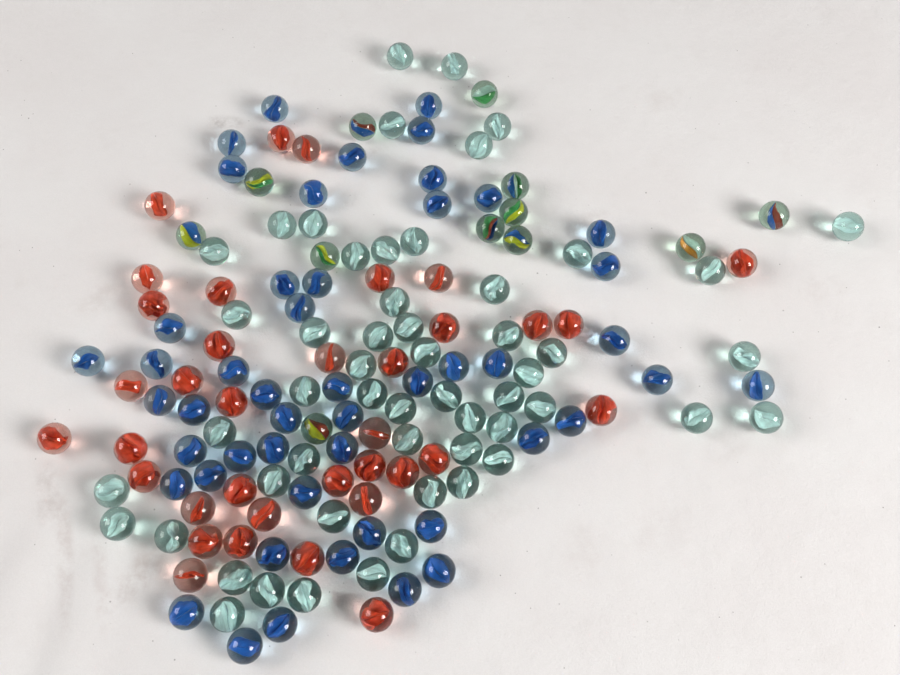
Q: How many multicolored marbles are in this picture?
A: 12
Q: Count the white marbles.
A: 54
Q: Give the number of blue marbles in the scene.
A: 49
